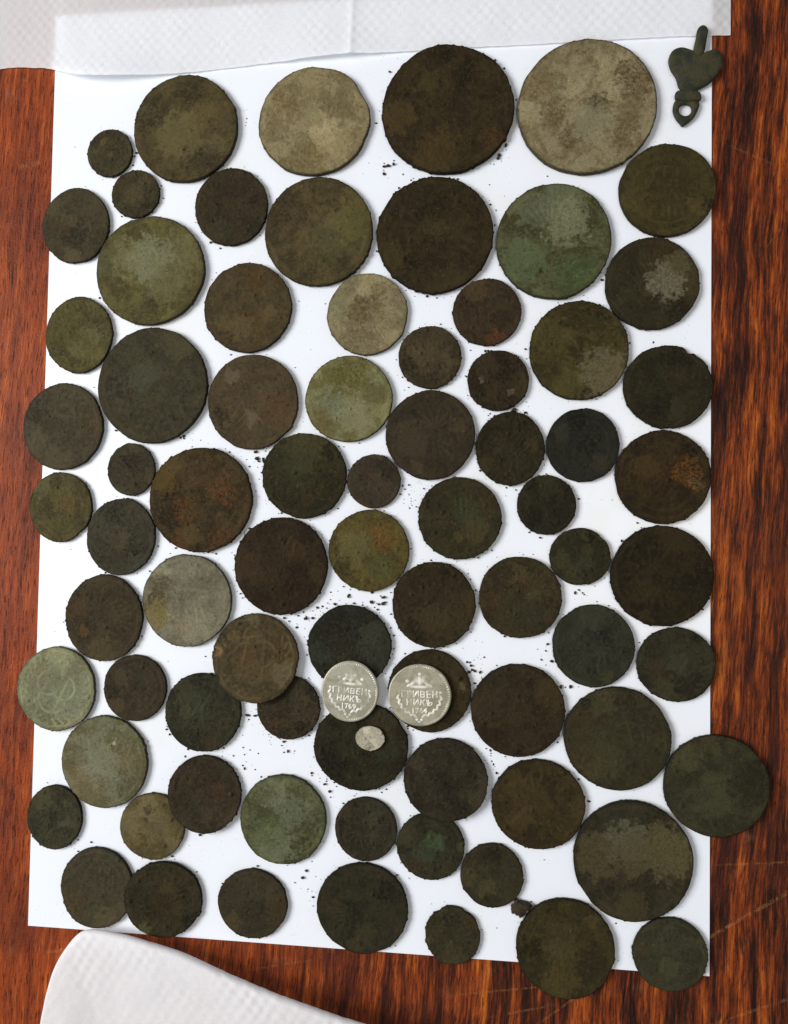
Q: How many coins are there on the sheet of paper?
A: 80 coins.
